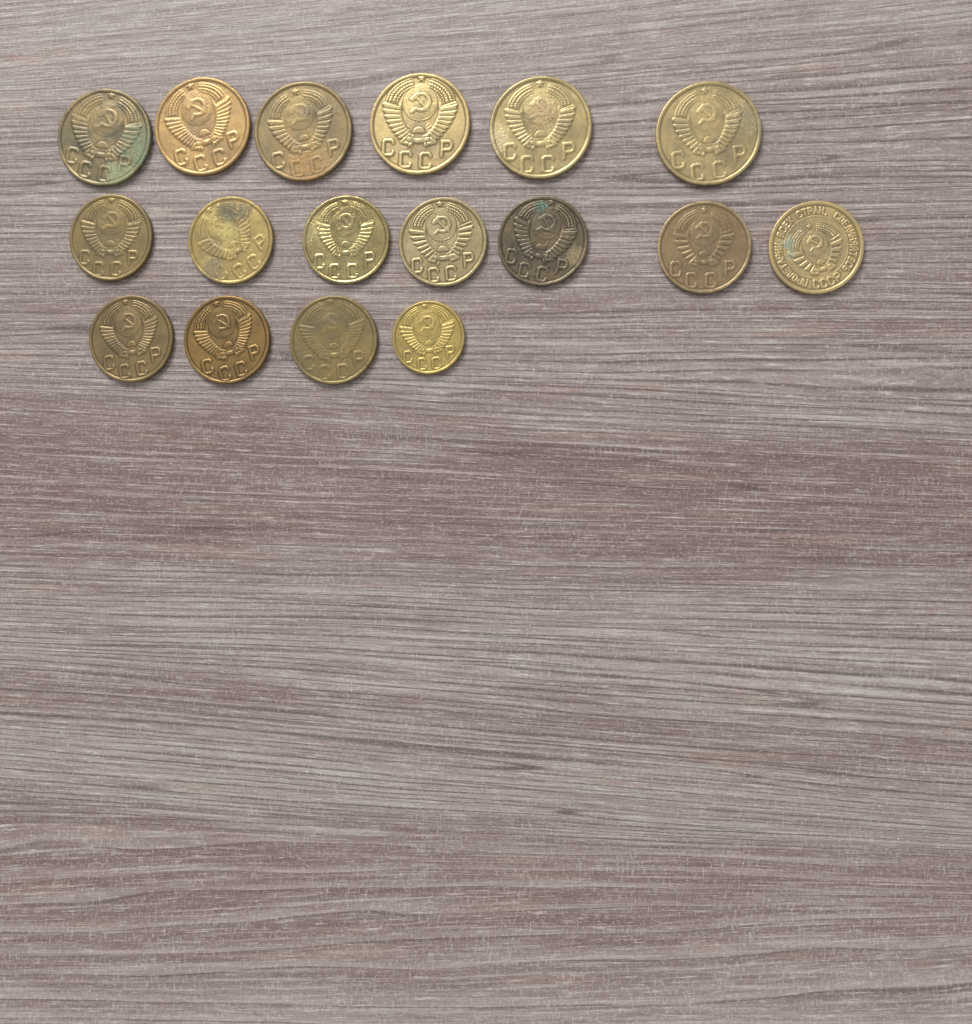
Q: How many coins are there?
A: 17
